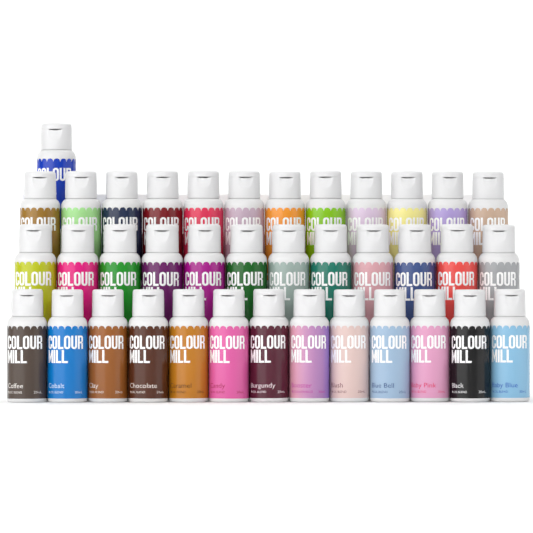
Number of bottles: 38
